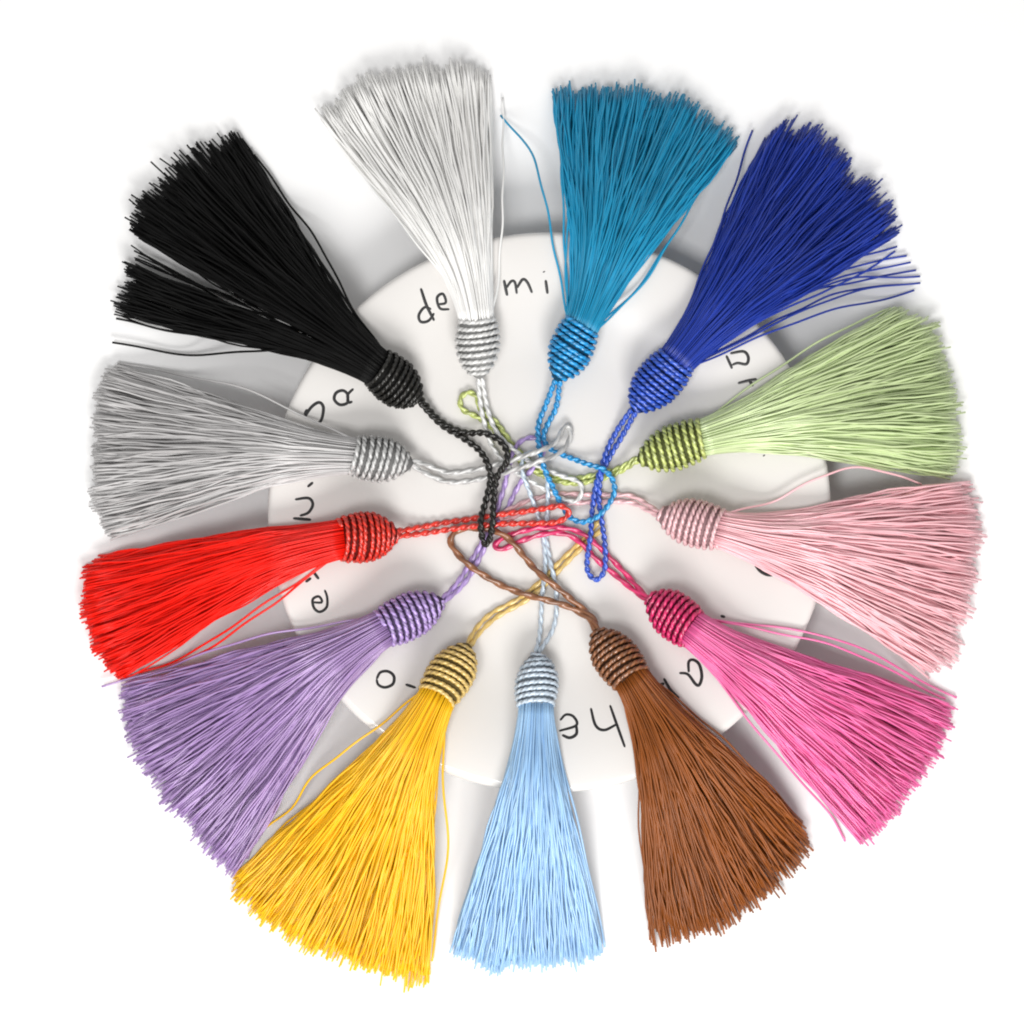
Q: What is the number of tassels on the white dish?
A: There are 13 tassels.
